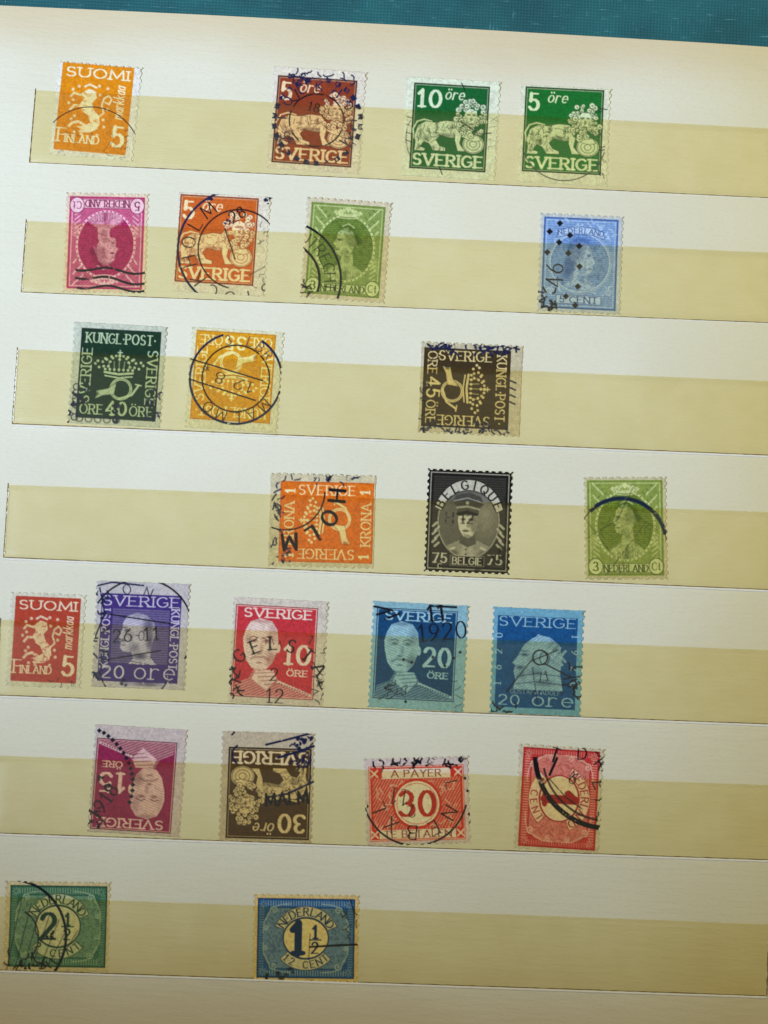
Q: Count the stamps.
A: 25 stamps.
